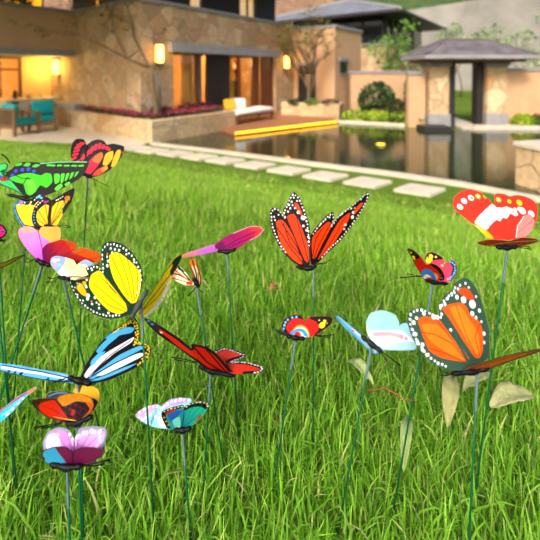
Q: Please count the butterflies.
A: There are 22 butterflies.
